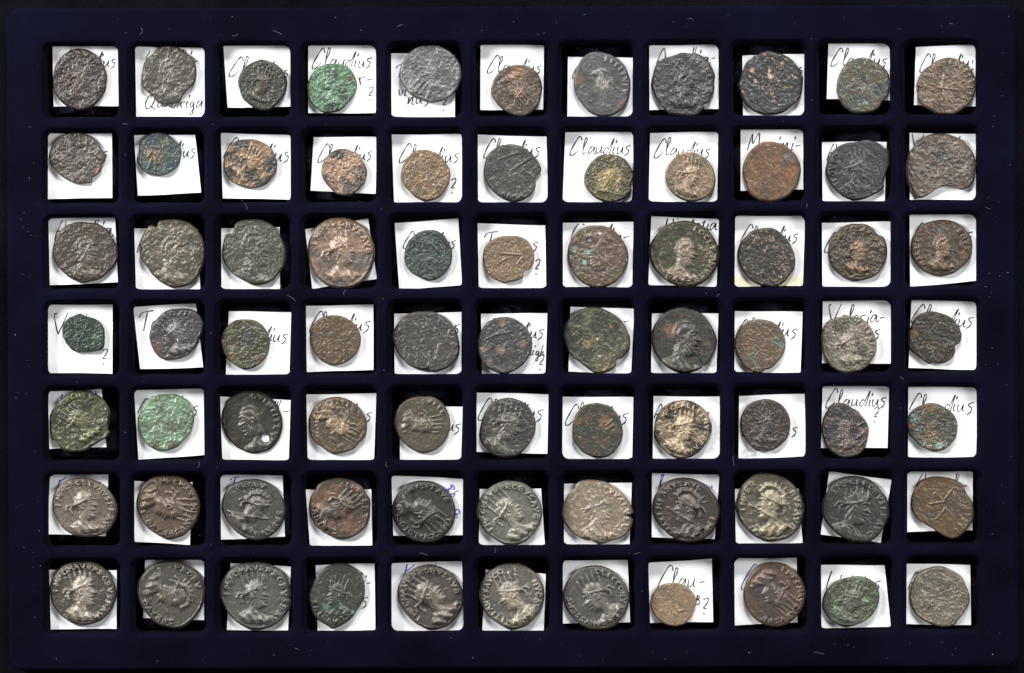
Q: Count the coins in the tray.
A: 77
